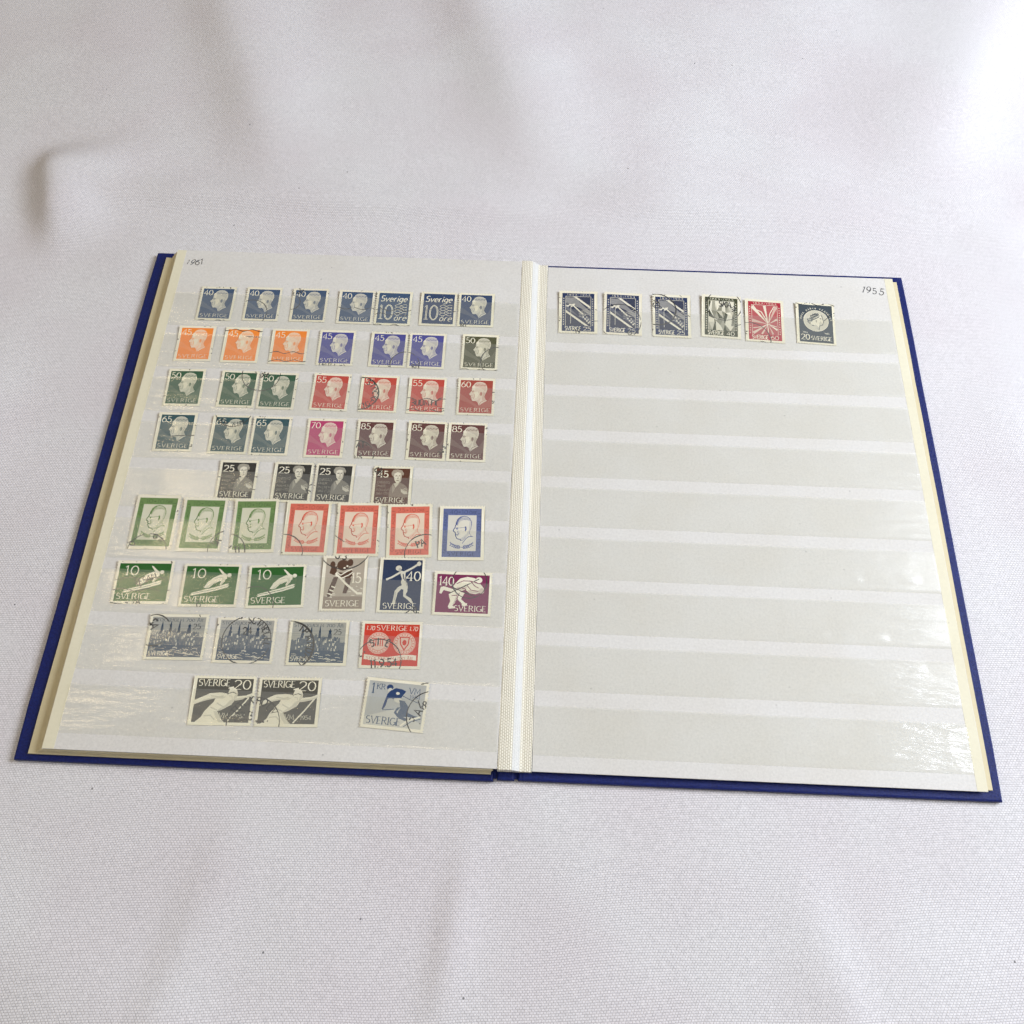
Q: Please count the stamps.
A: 58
